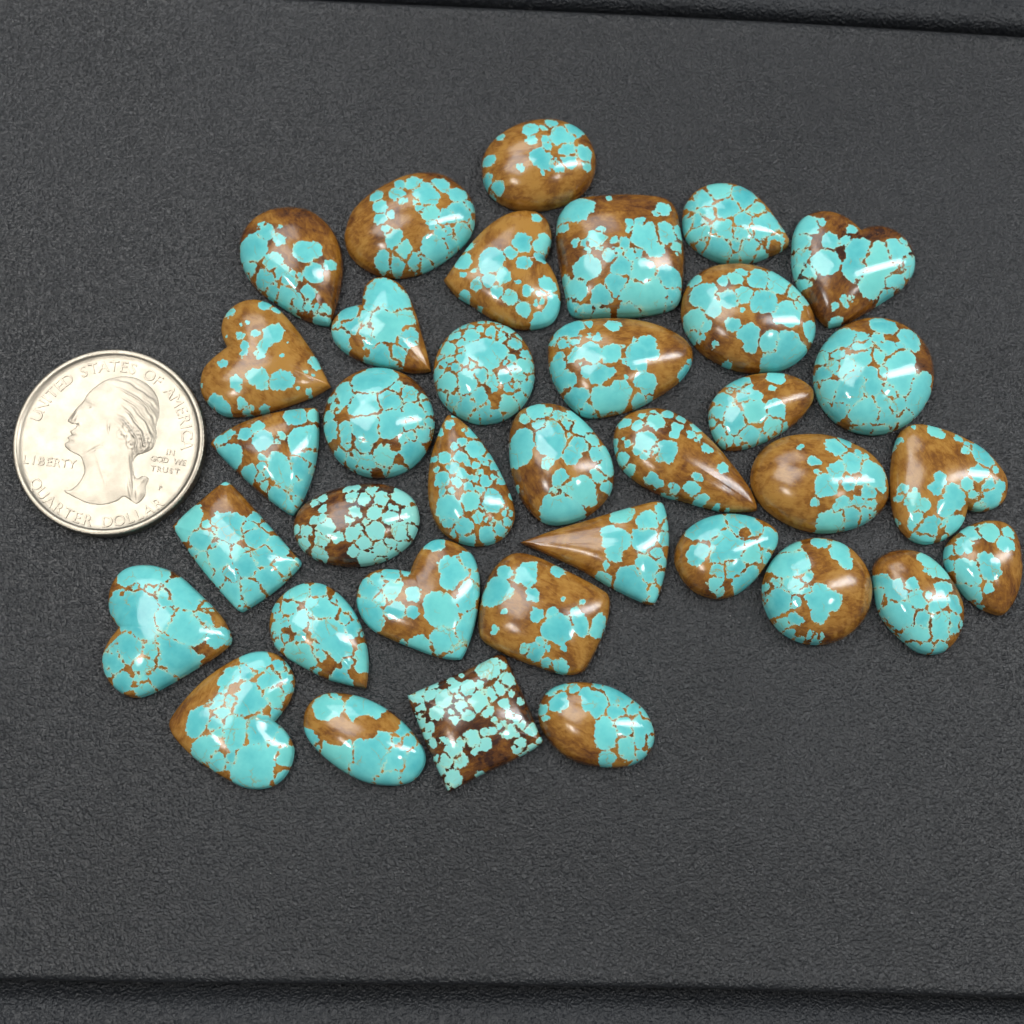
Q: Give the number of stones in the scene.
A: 36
